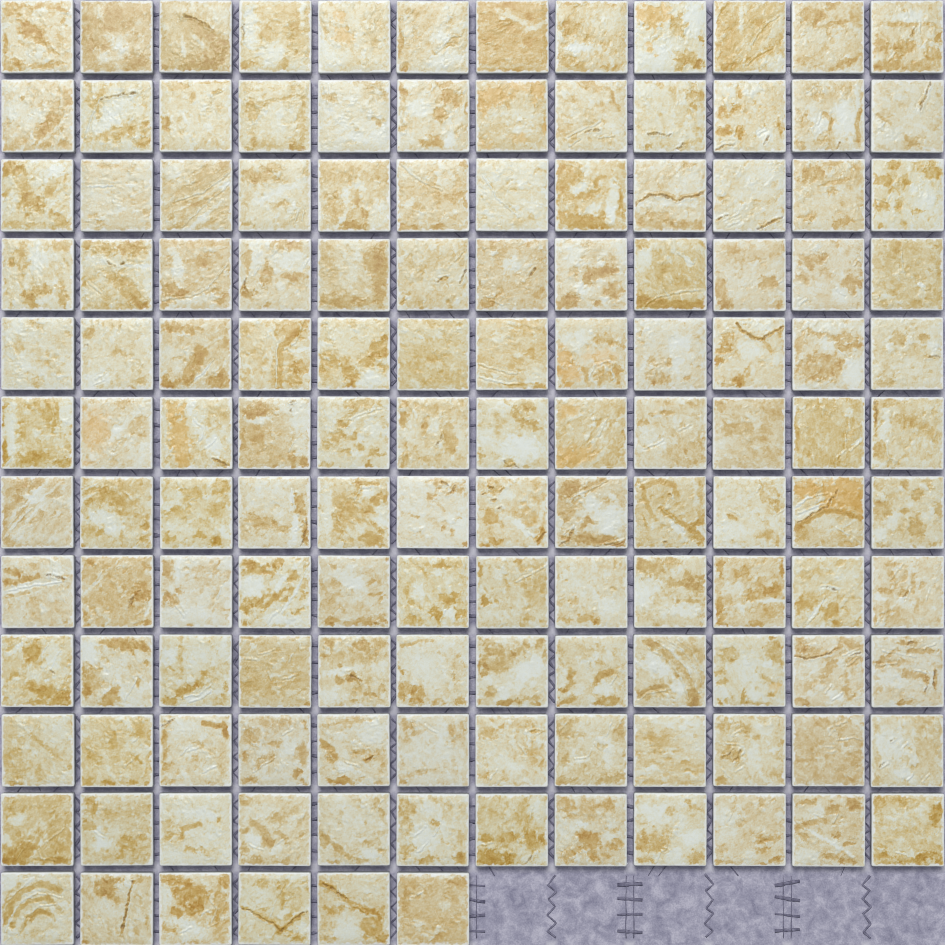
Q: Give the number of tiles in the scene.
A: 138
